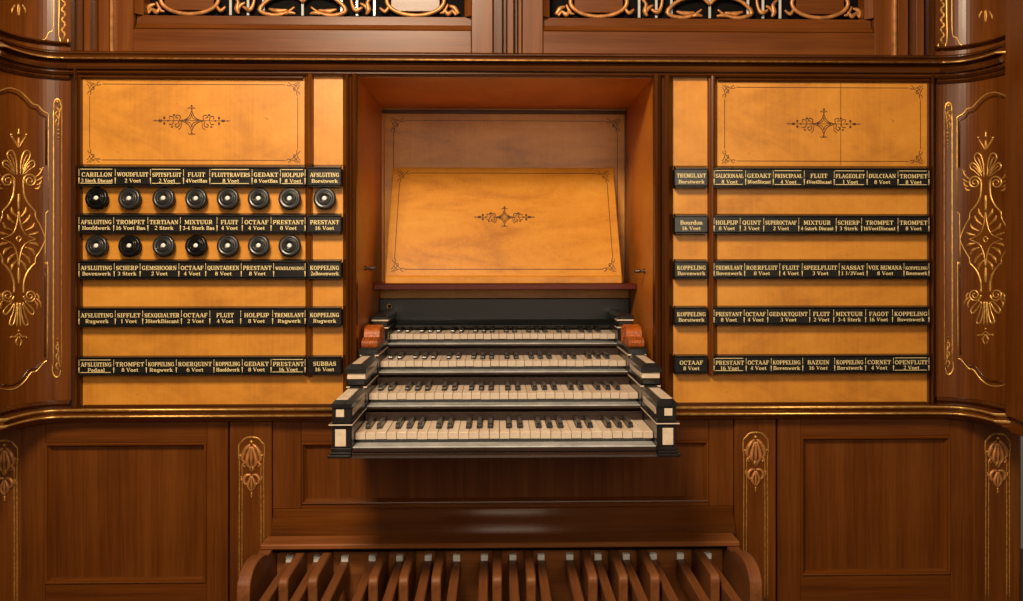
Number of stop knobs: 15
